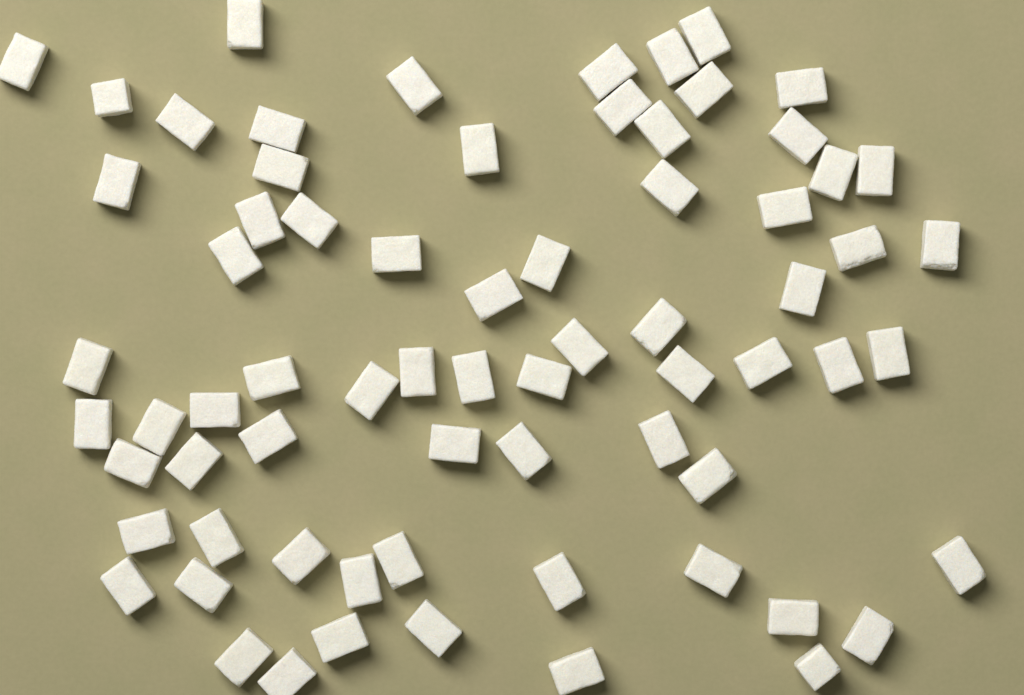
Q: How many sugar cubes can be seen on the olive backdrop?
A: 70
